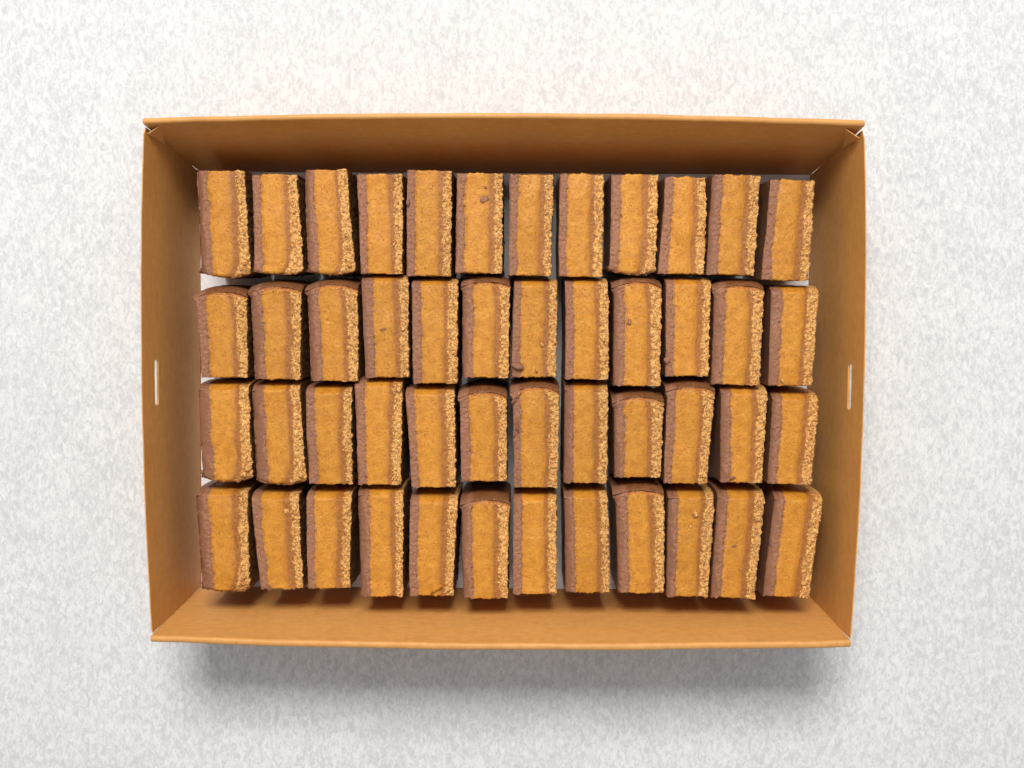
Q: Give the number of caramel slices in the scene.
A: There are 48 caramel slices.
